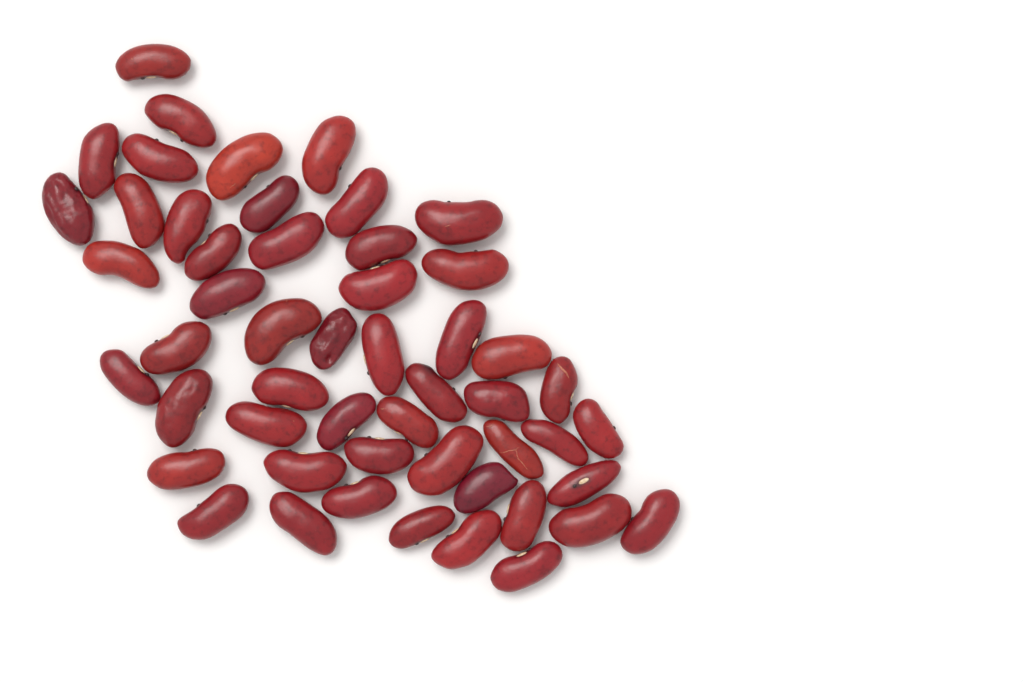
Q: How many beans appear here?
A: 52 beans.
